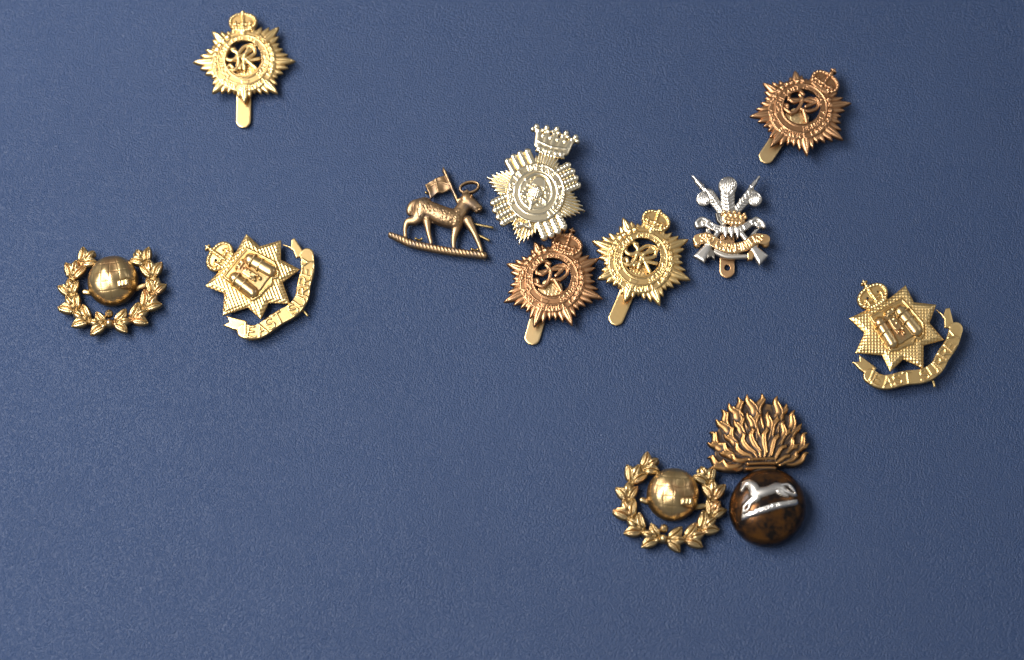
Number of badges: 12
